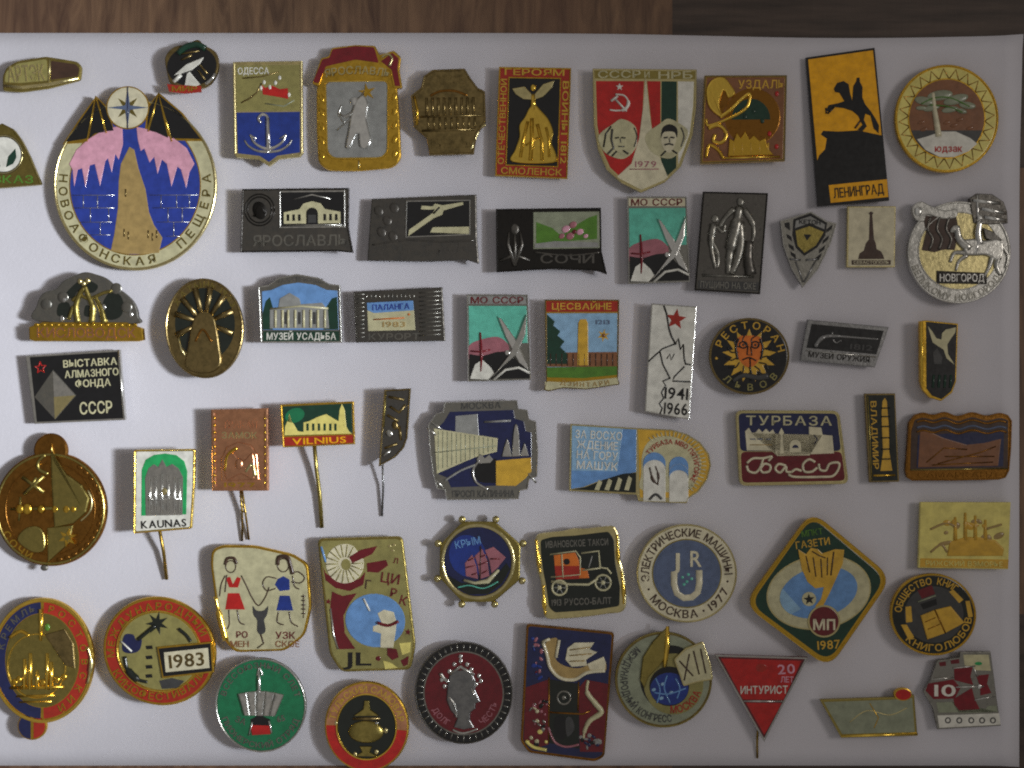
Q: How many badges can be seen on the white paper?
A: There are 59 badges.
